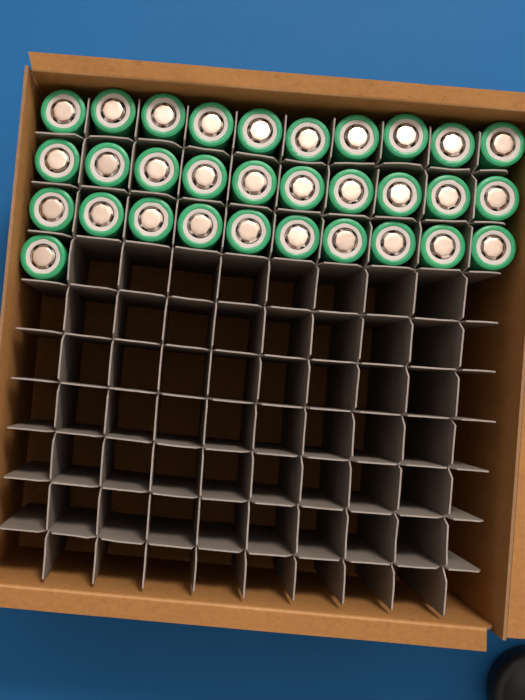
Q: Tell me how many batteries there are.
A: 31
